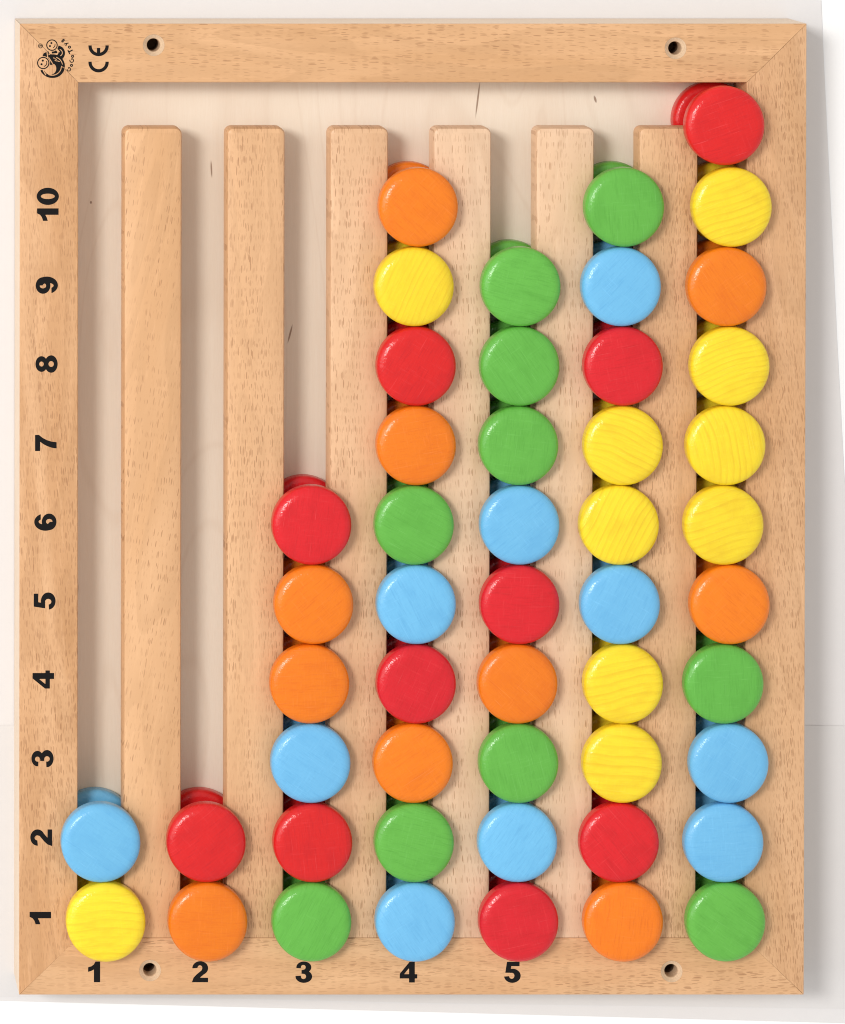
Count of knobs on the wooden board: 50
